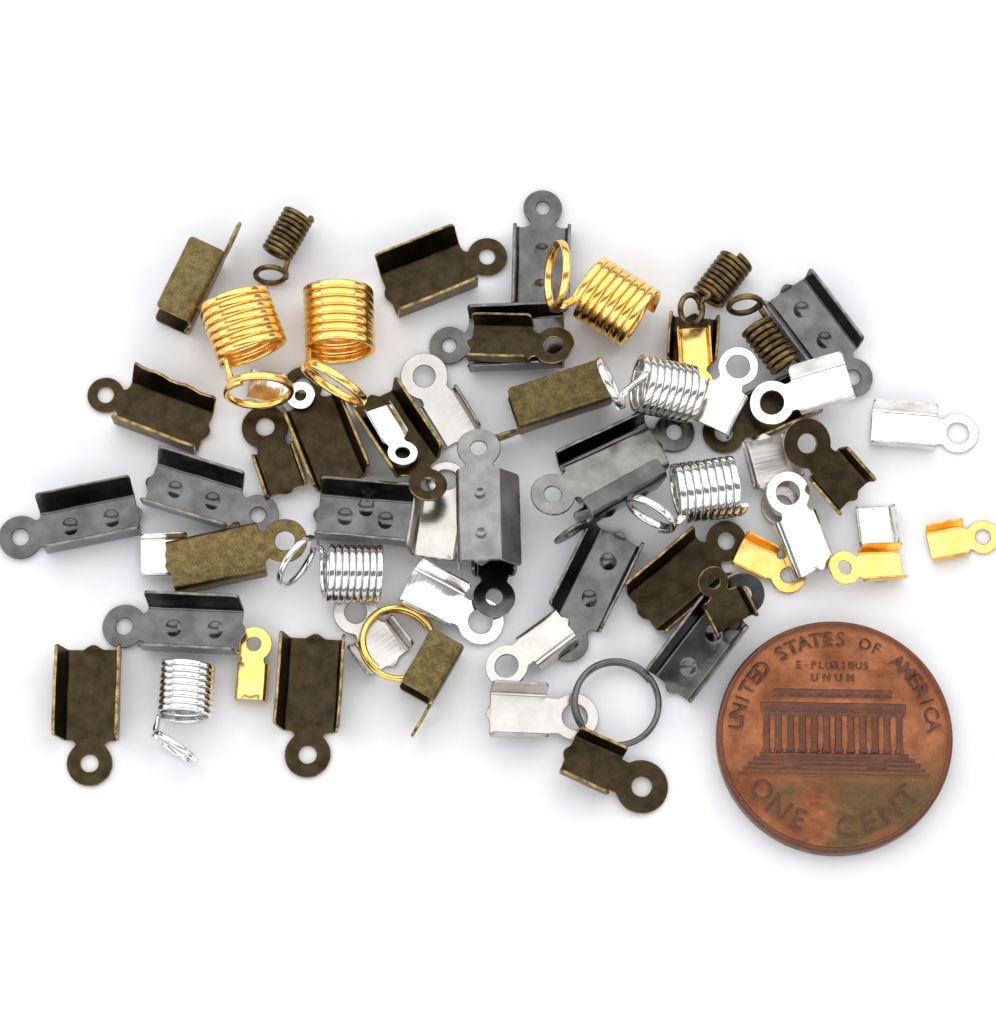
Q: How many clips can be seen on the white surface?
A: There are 52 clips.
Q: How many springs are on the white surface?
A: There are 10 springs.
